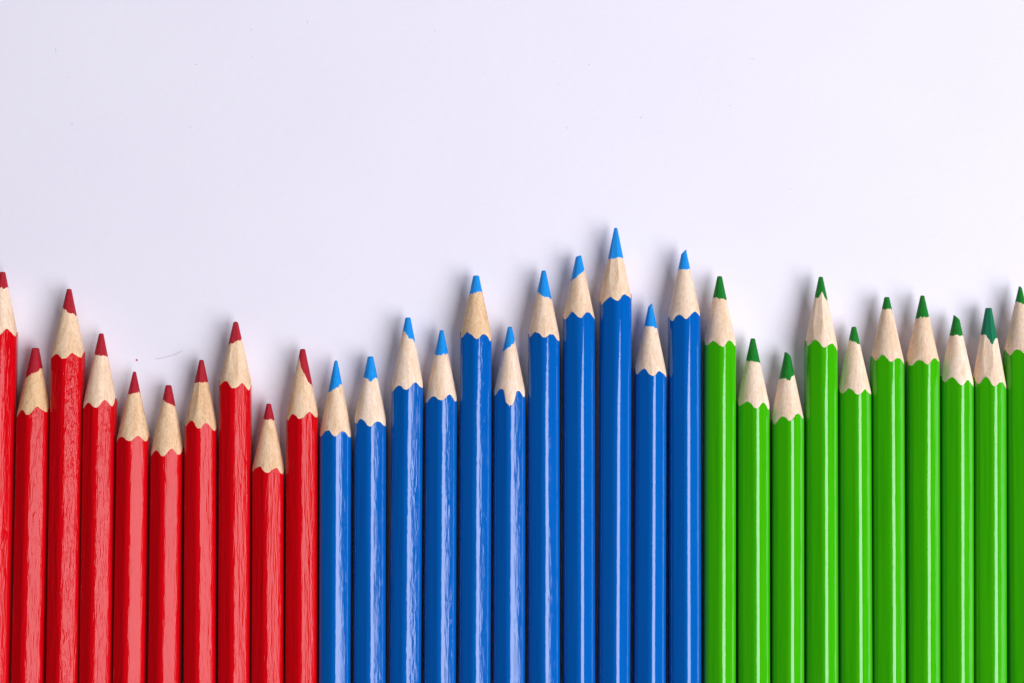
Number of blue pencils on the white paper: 11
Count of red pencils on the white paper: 10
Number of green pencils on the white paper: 10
